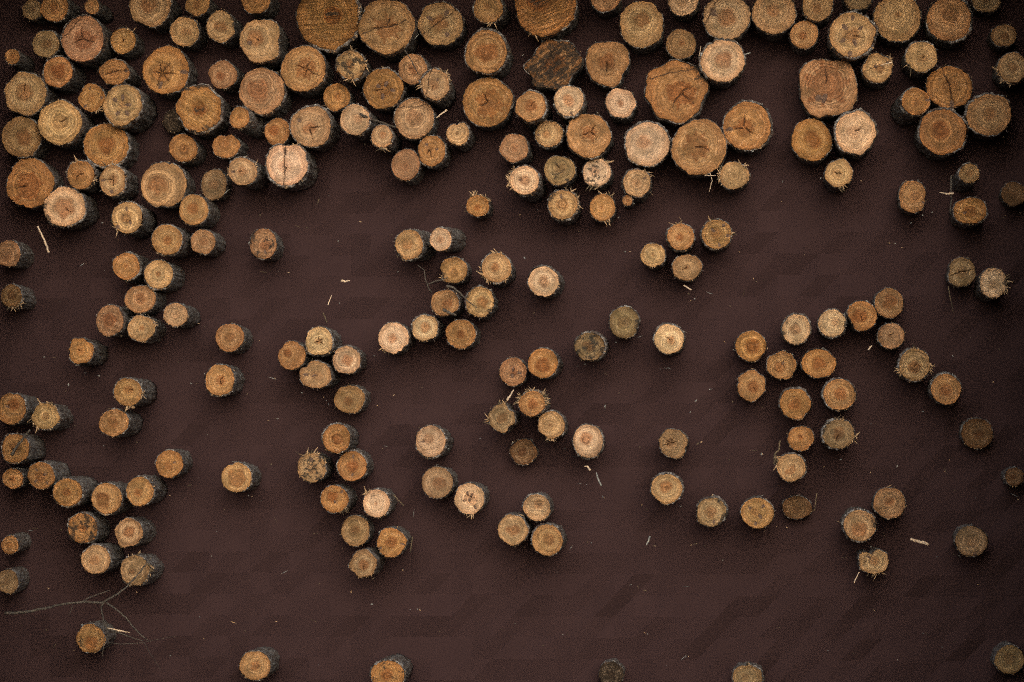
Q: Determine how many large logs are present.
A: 45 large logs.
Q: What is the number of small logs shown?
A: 176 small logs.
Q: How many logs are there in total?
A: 221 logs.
